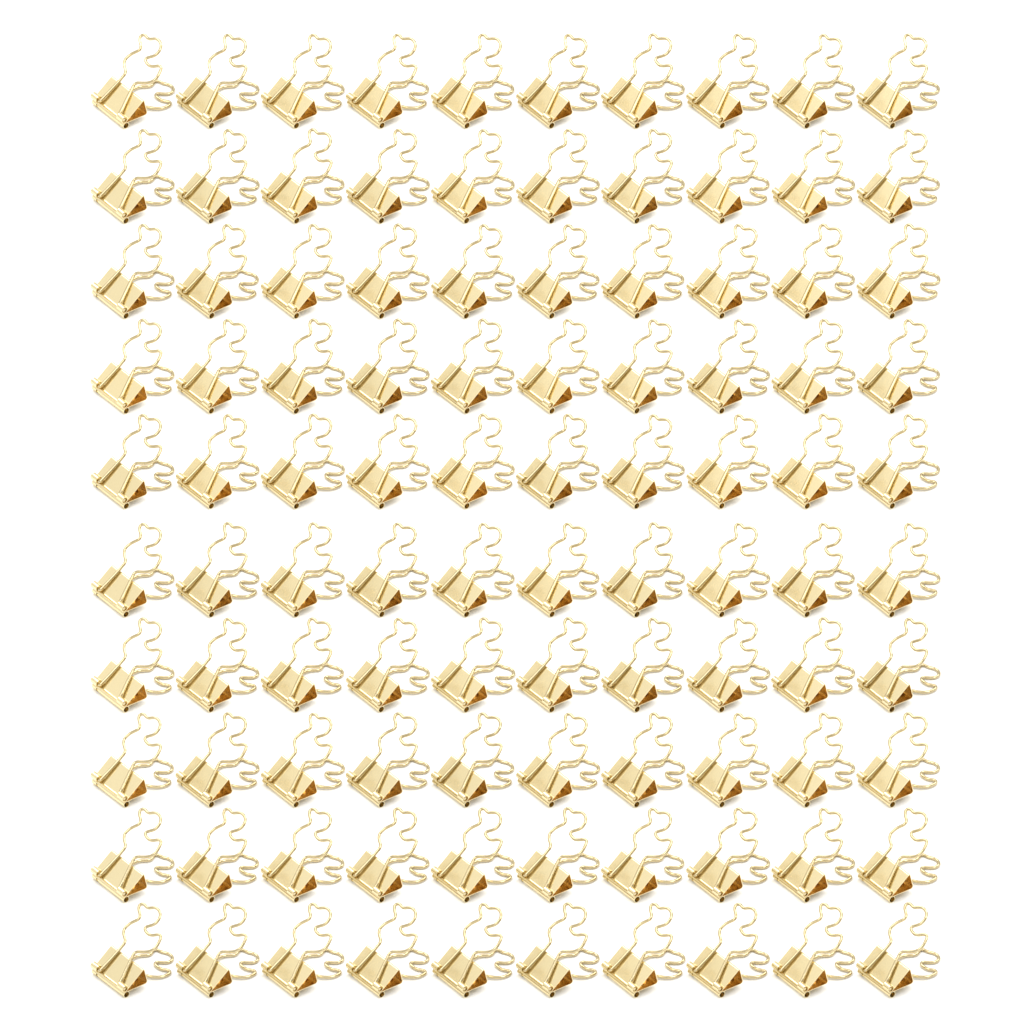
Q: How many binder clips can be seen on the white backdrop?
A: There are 100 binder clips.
